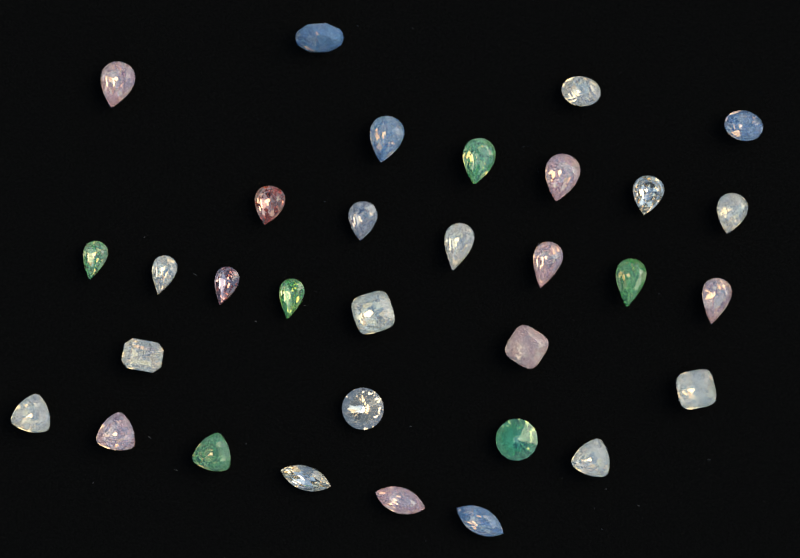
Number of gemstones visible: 32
